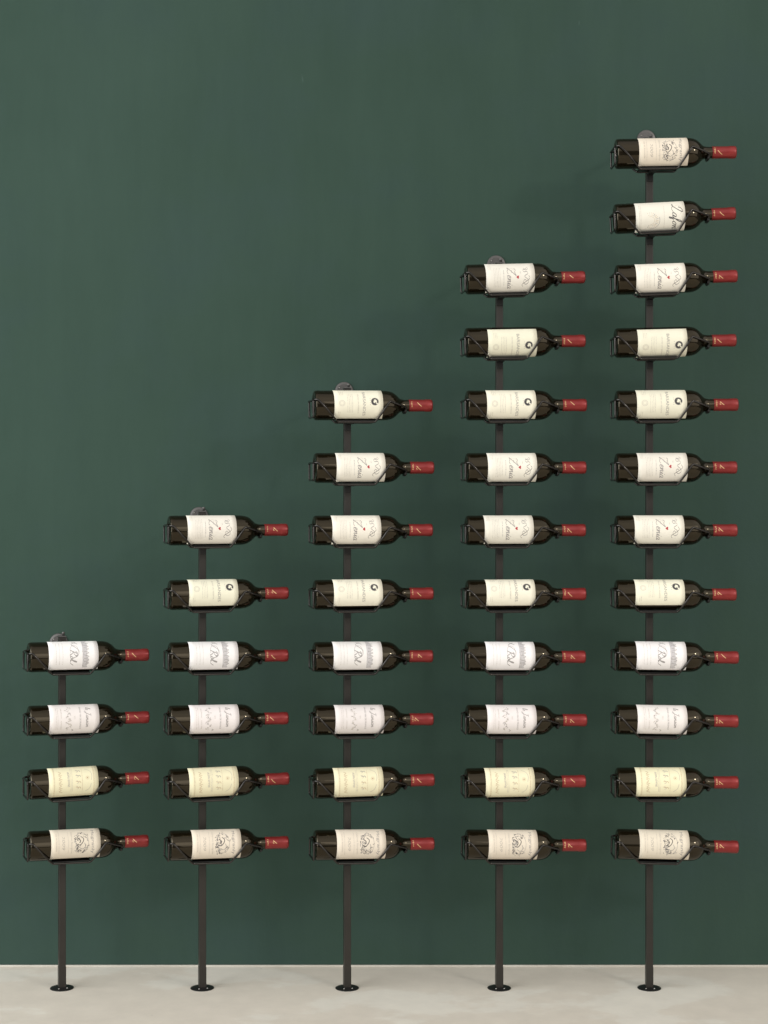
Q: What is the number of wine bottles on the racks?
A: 40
